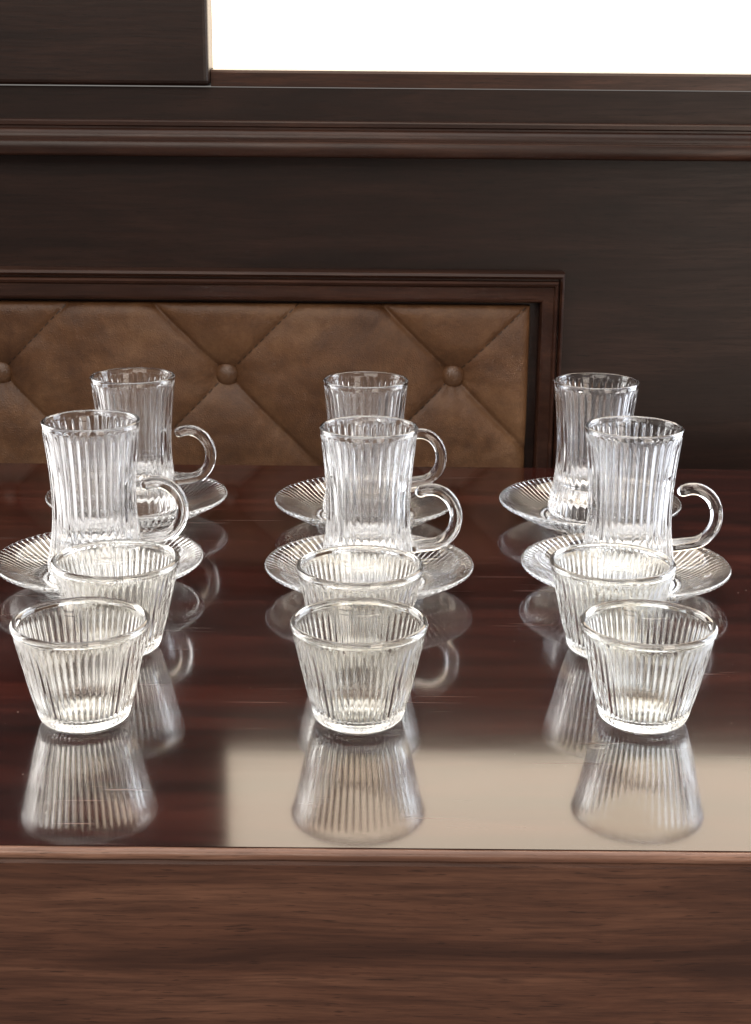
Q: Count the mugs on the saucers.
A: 6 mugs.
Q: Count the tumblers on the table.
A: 6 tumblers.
